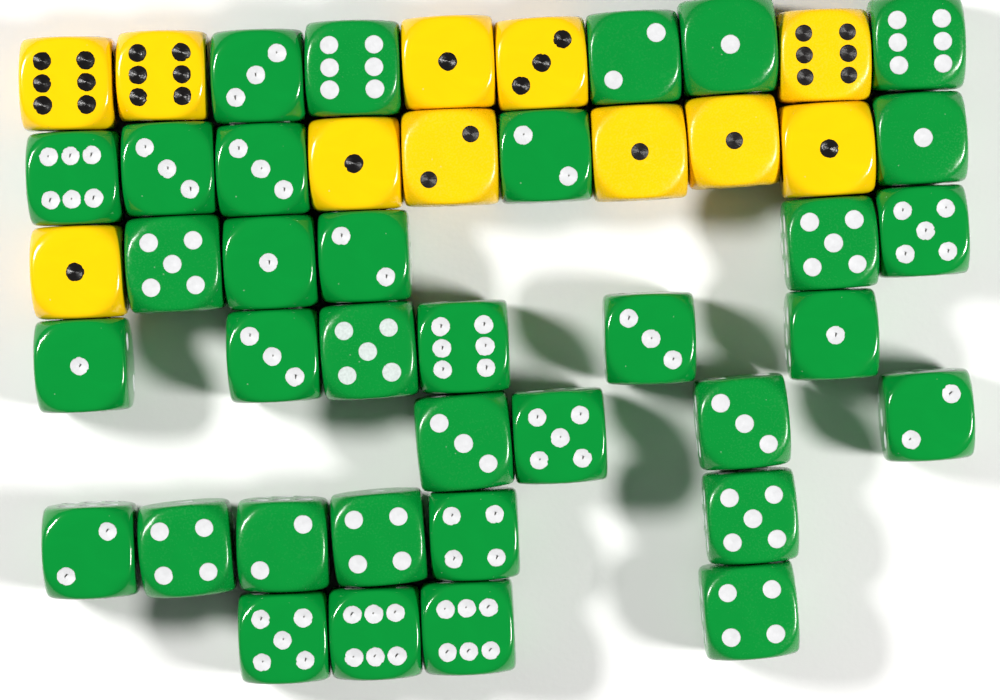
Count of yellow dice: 11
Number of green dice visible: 35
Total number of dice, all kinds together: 46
